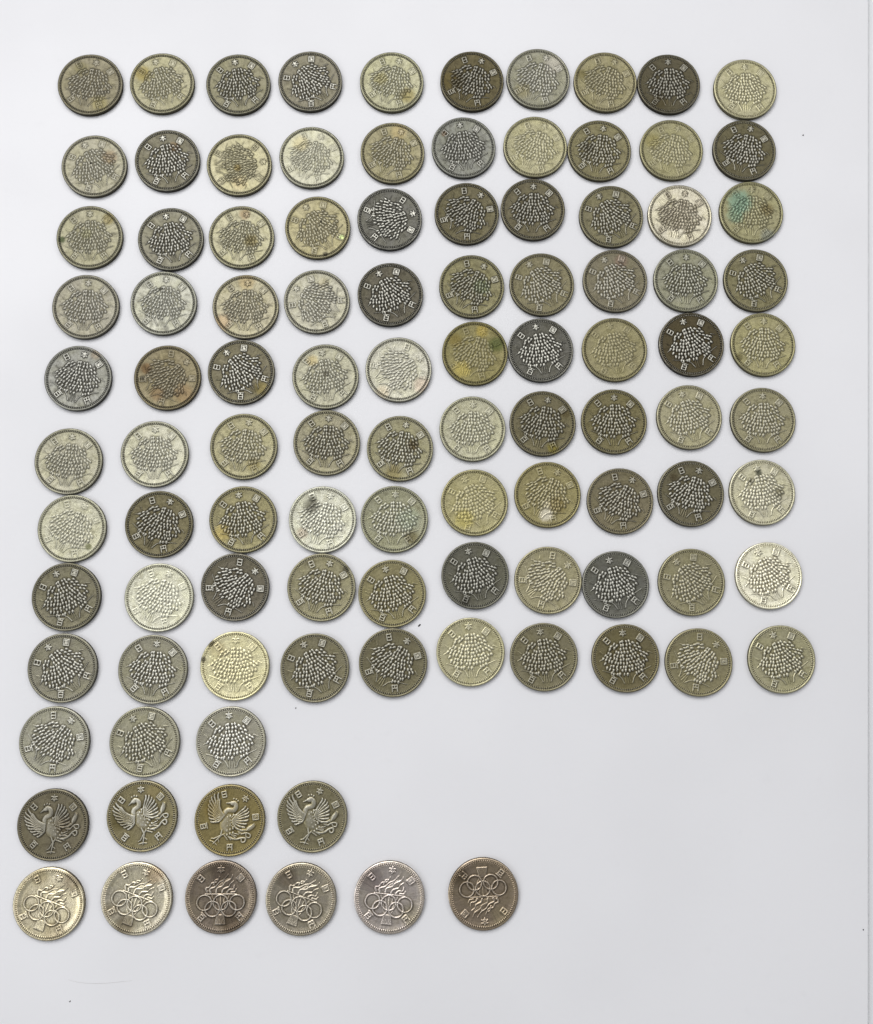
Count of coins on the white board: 103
